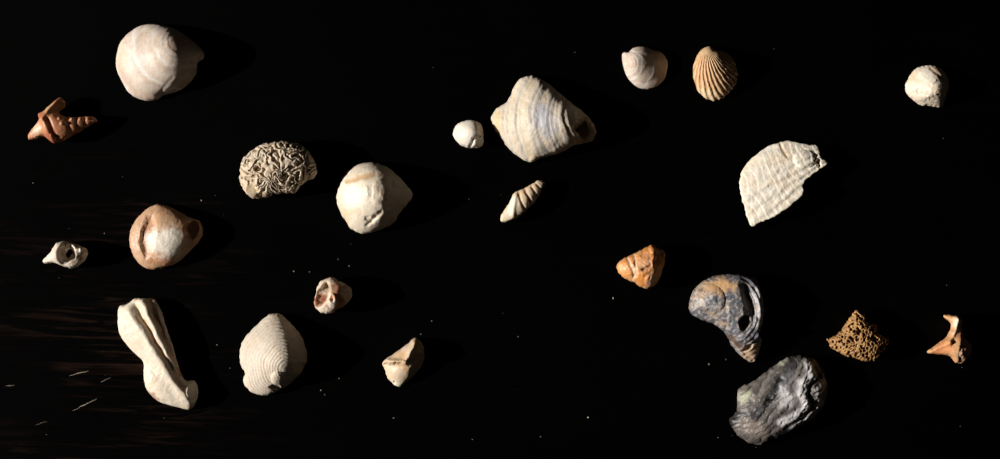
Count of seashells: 21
